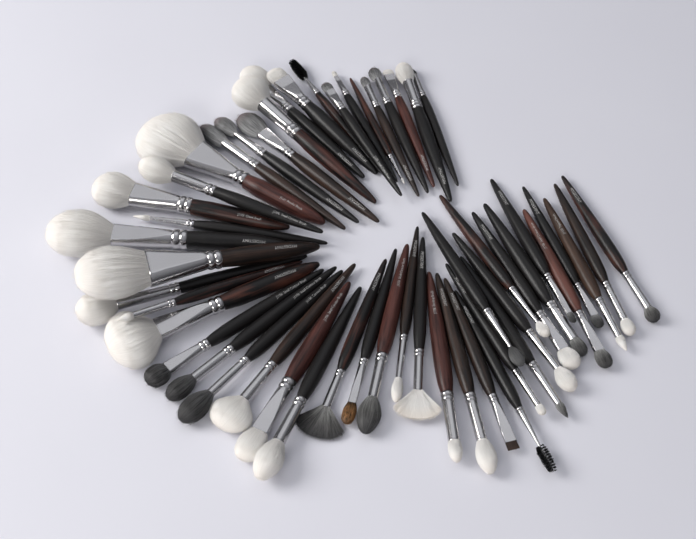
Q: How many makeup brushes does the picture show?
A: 52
